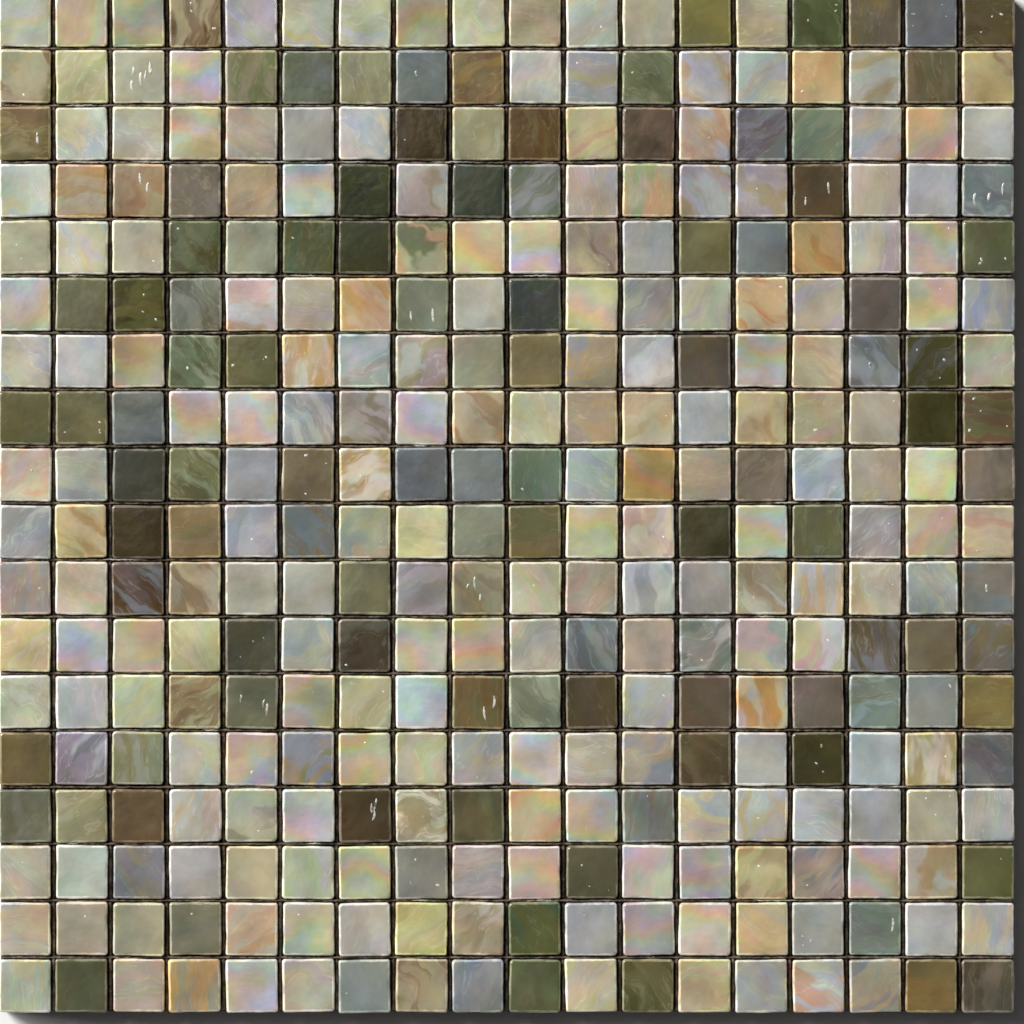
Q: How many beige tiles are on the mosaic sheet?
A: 137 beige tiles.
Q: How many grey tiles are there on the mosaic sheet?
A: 94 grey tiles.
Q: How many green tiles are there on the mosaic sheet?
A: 61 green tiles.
